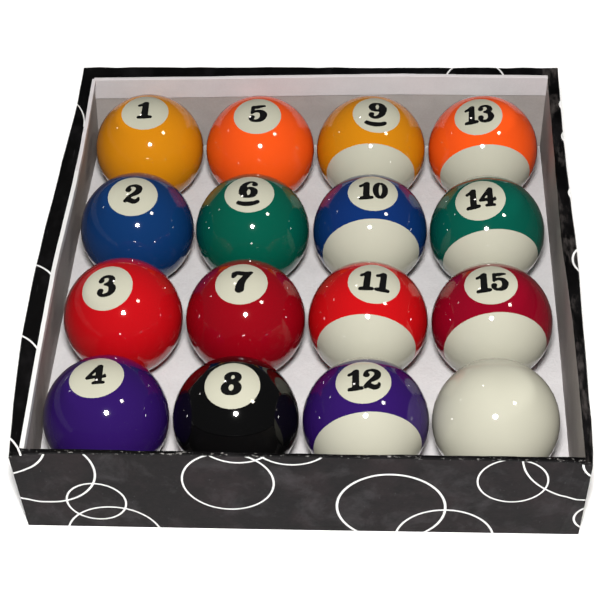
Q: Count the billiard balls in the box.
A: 16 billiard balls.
